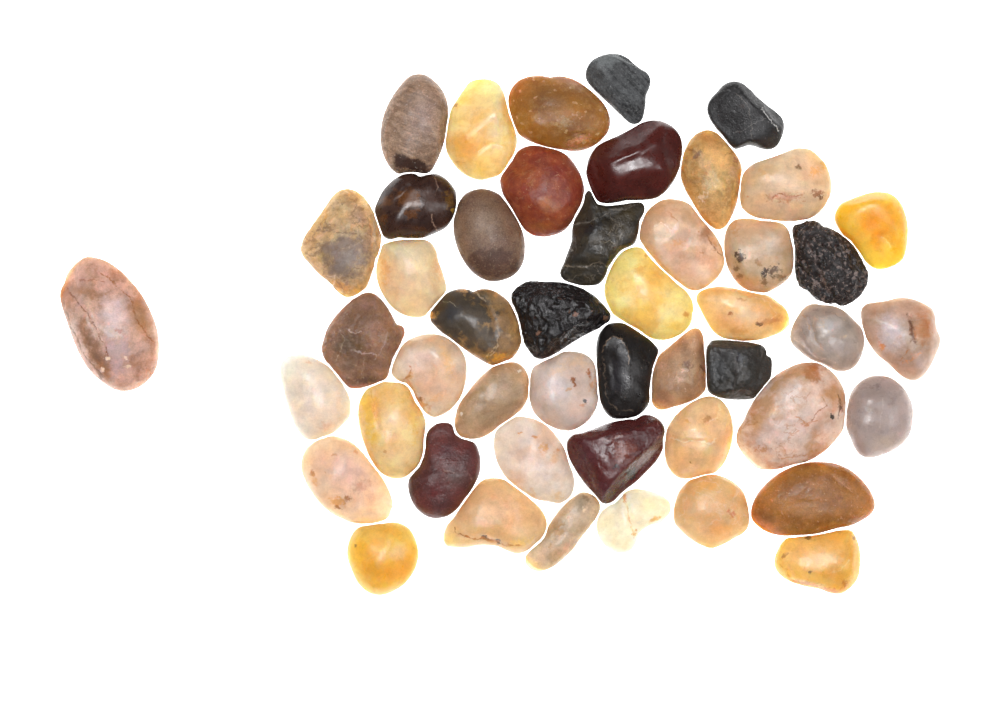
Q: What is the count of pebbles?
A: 48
